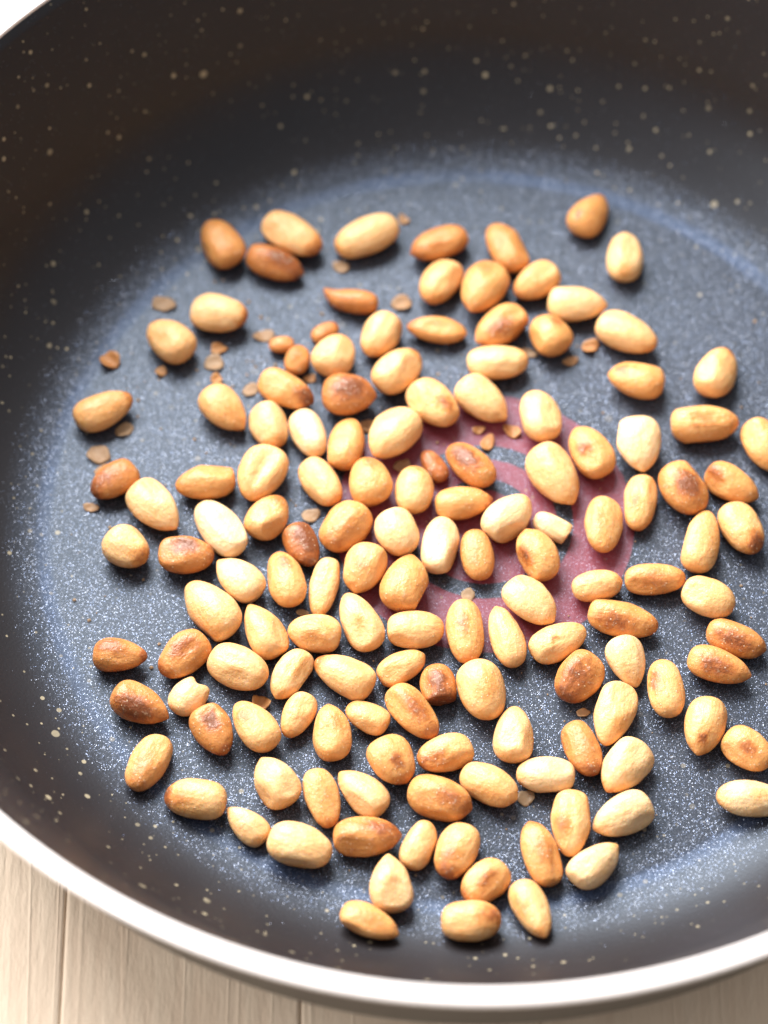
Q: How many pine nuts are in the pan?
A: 142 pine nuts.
